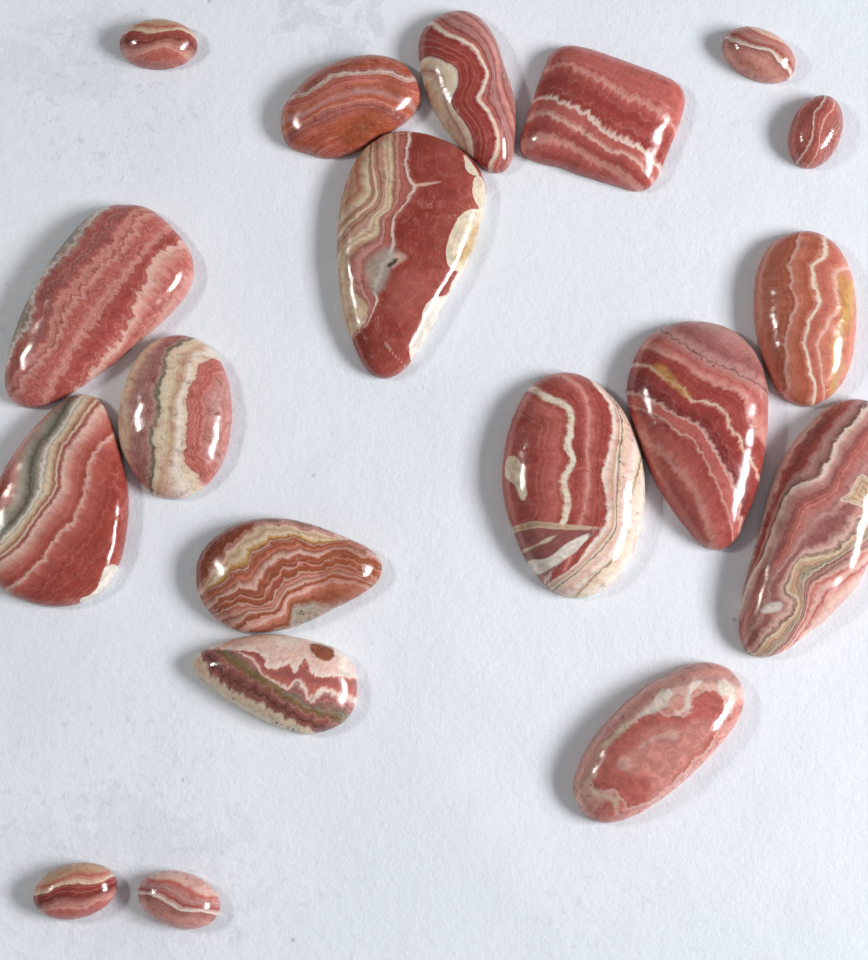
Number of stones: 19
